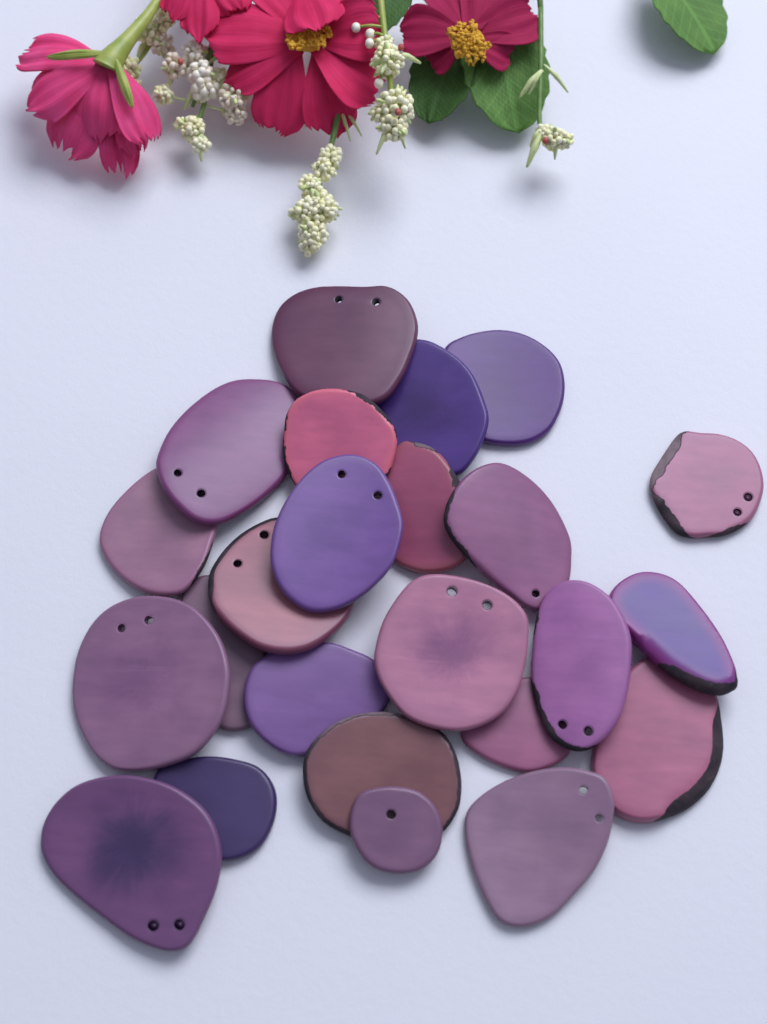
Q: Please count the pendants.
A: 24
